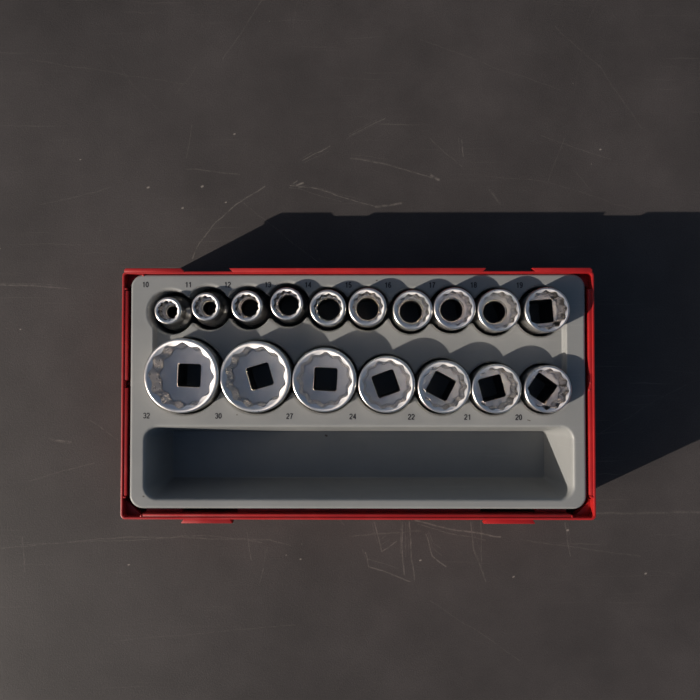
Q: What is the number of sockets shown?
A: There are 17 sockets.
